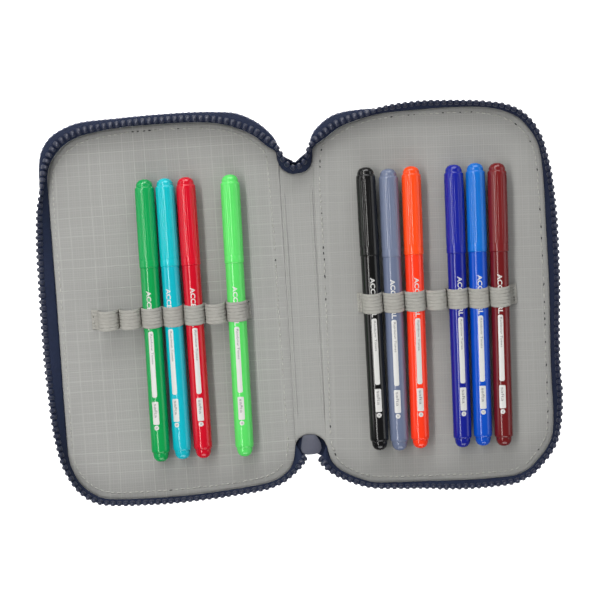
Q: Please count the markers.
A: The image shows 10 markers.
